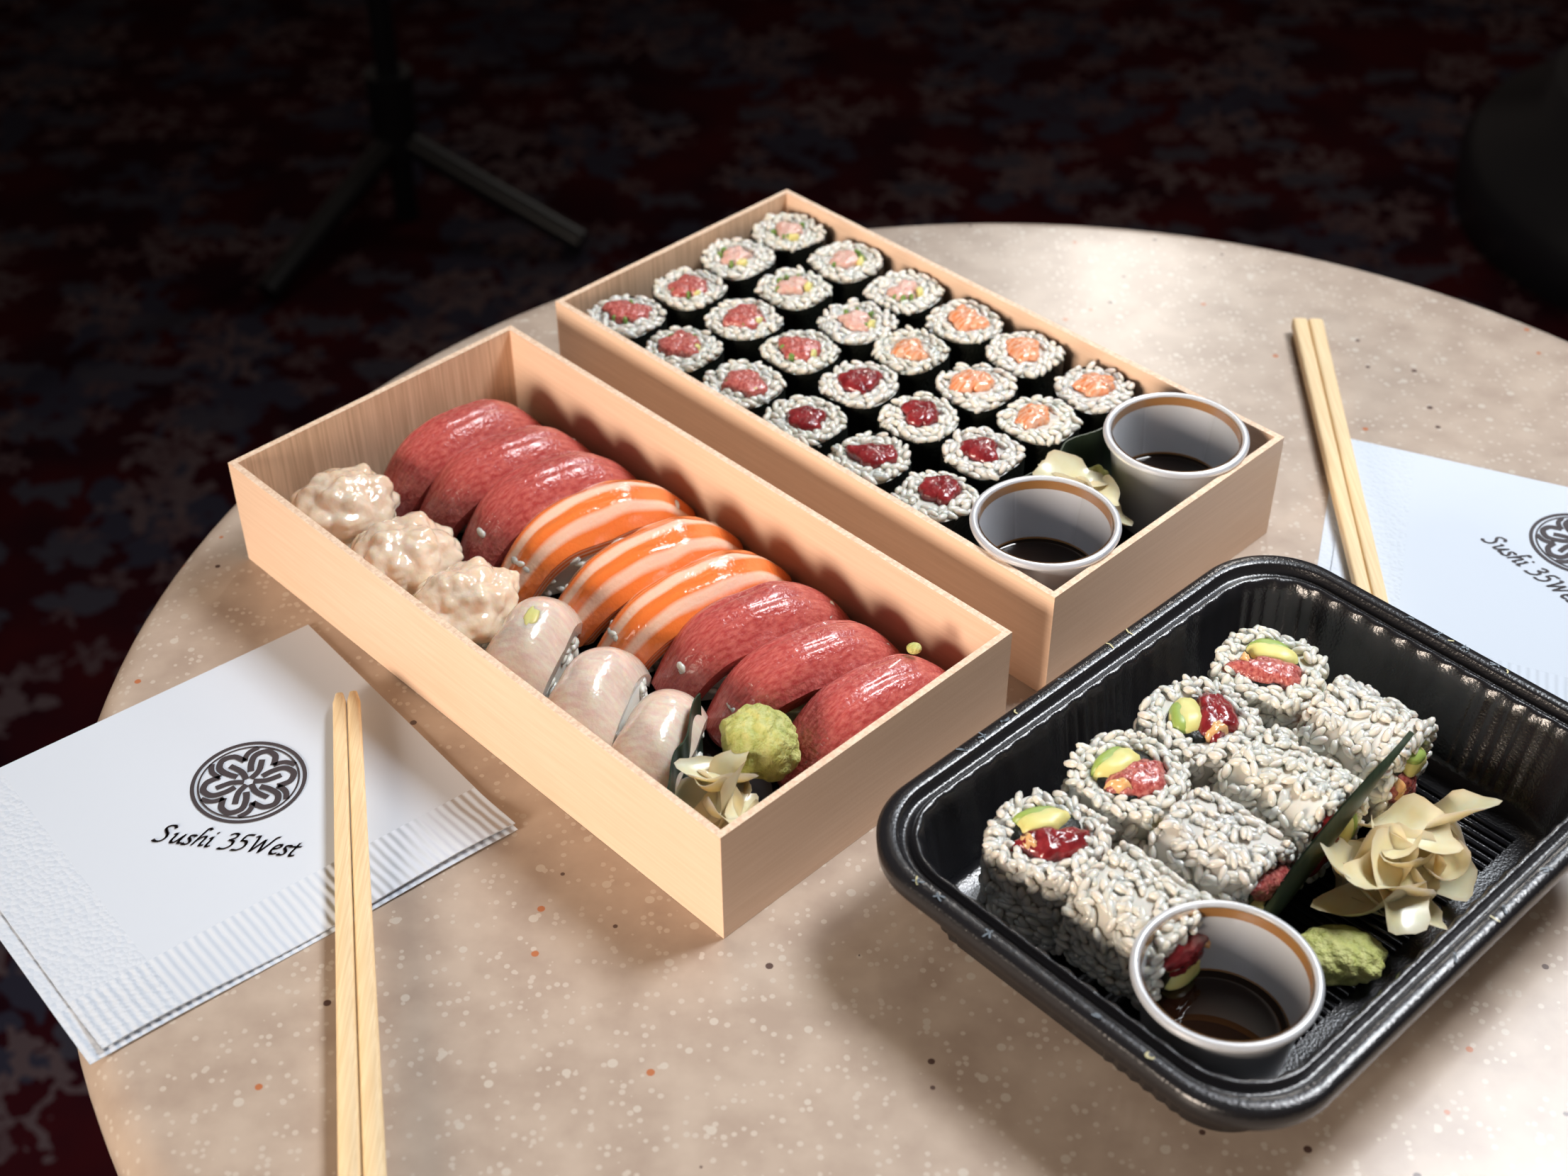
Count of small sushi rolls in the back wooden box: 24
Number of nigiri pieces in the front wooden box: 15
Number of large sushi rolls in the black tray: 8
